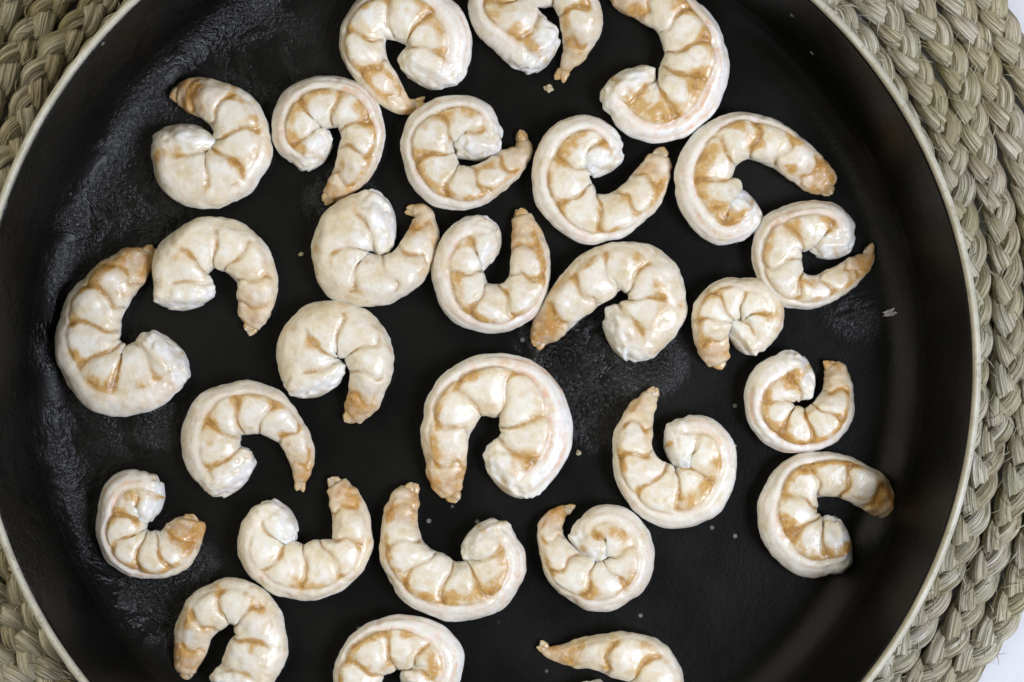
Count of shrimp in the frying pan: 28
